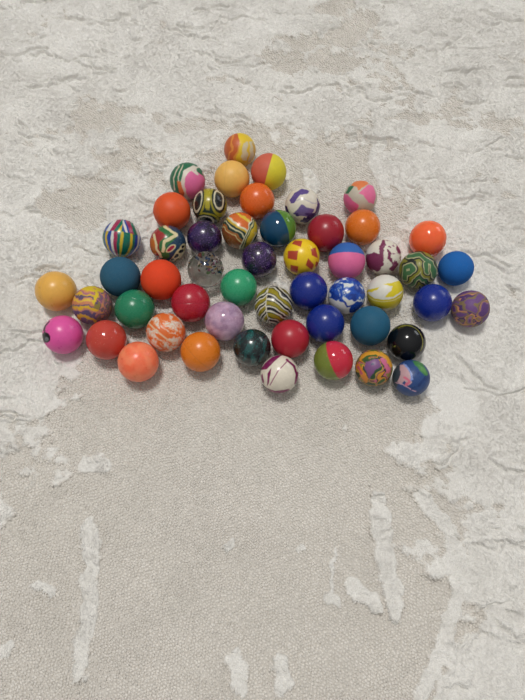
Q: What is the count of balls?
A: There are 52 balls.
